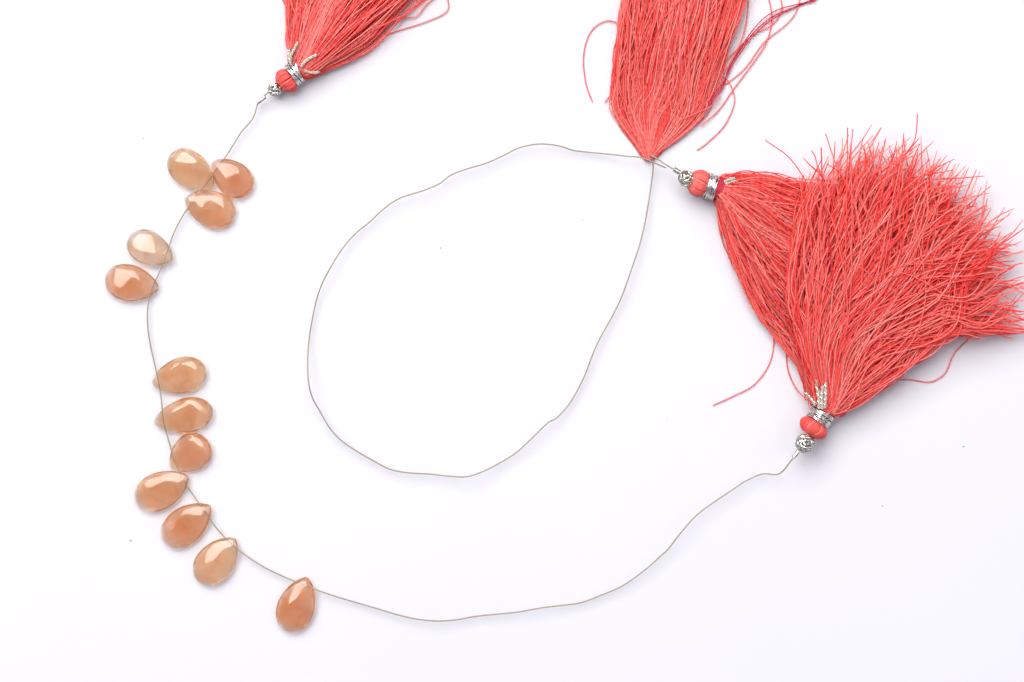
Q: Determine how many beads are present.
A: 12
